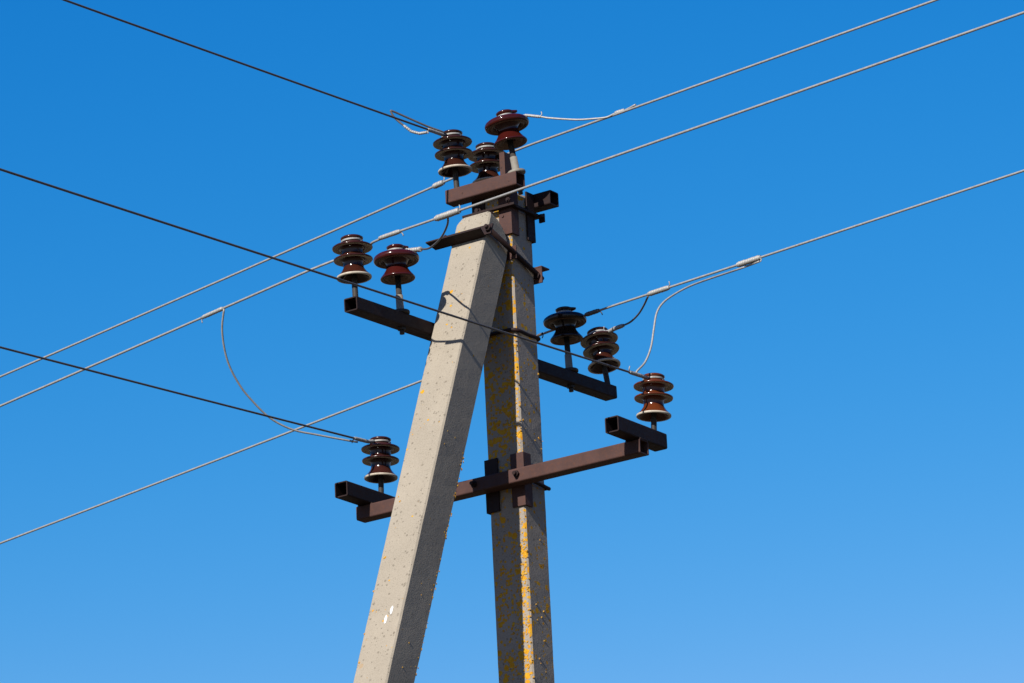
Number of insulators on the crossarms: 9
